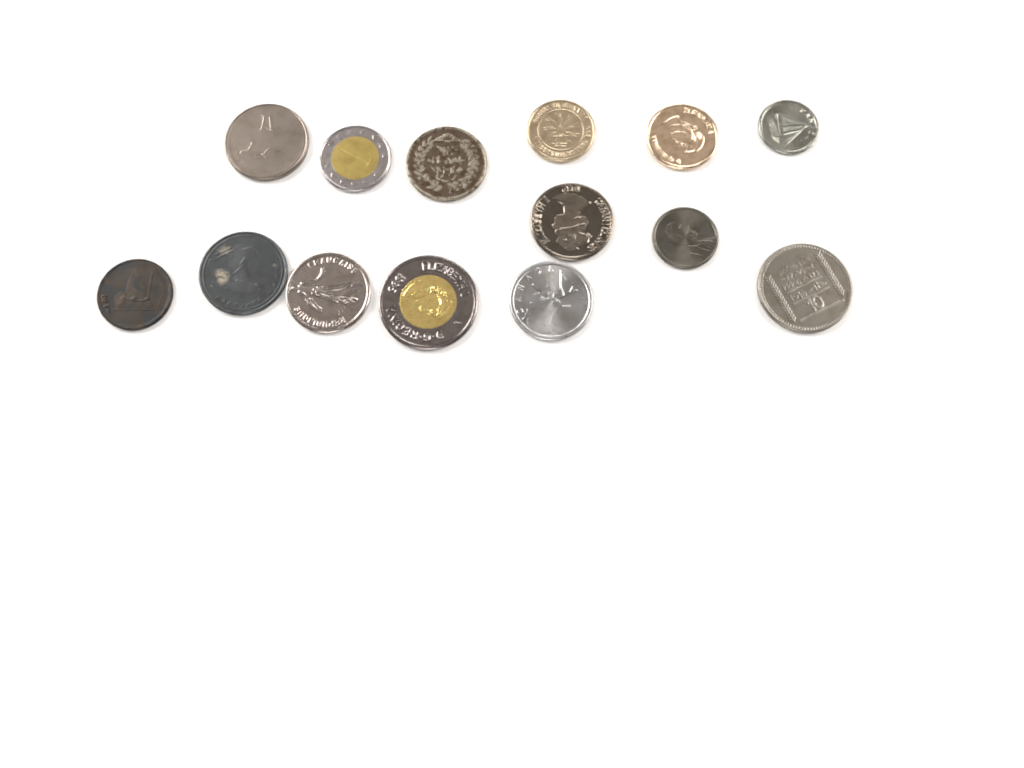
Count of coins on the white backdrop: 14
